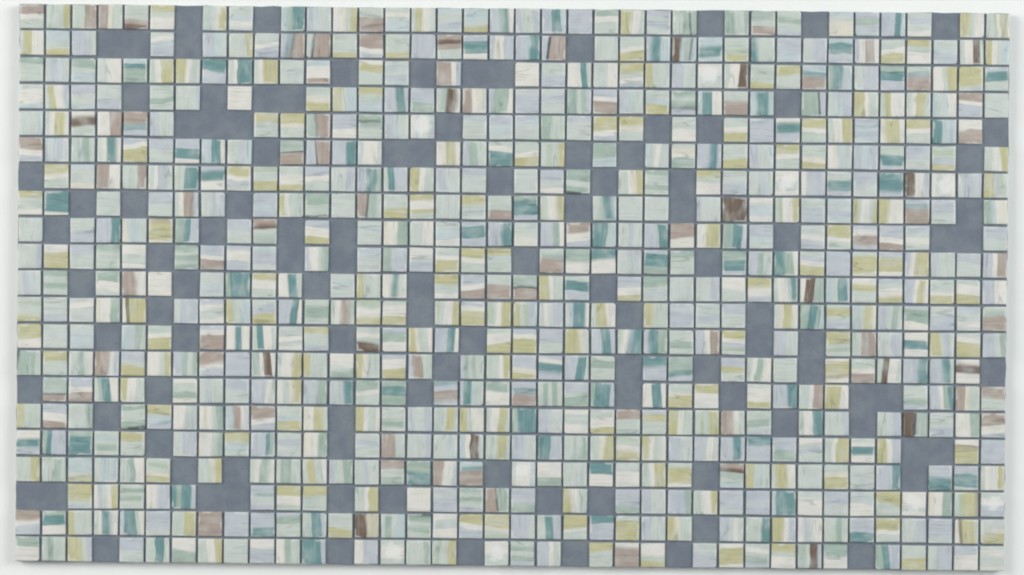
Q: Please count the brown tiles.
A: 92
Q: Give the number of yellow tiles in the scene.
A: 200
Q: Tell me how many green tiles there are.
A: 200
